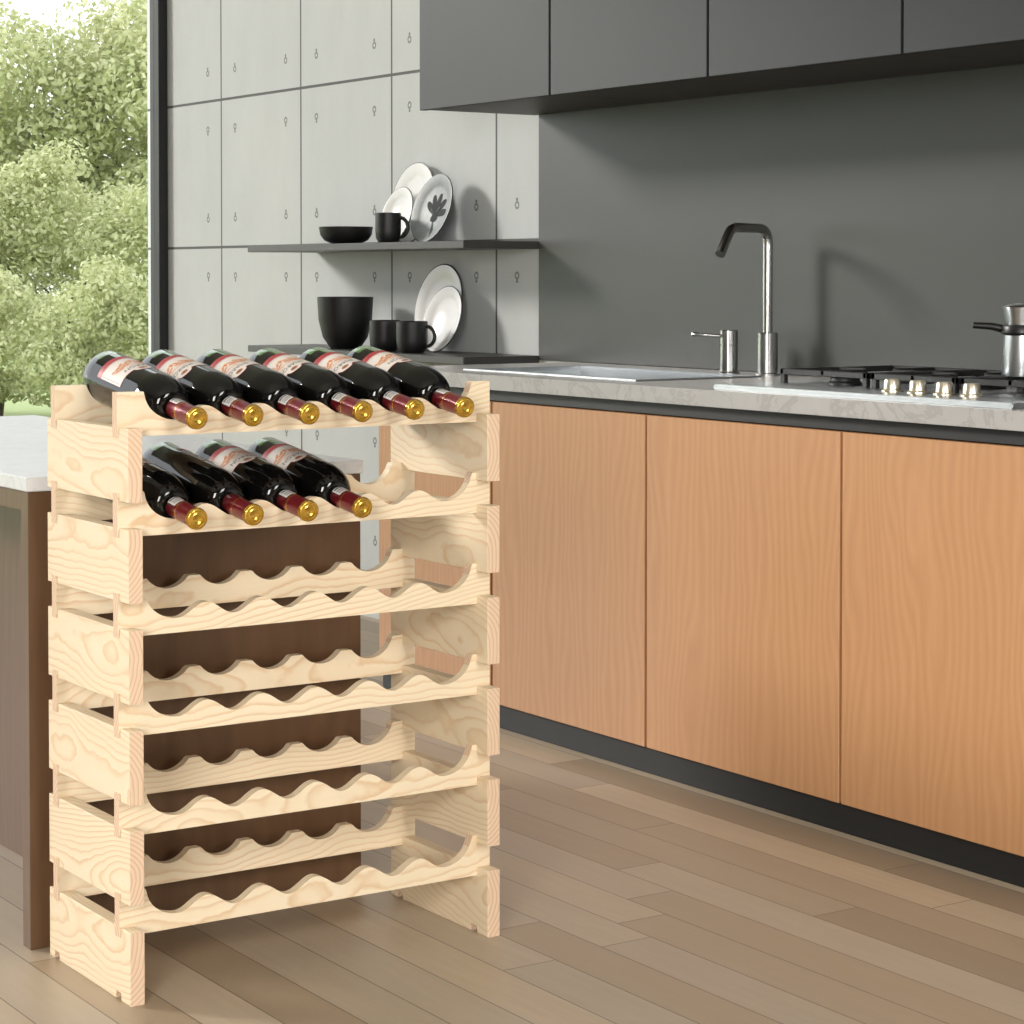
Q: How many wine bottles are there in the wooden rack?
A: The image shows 10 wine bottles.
